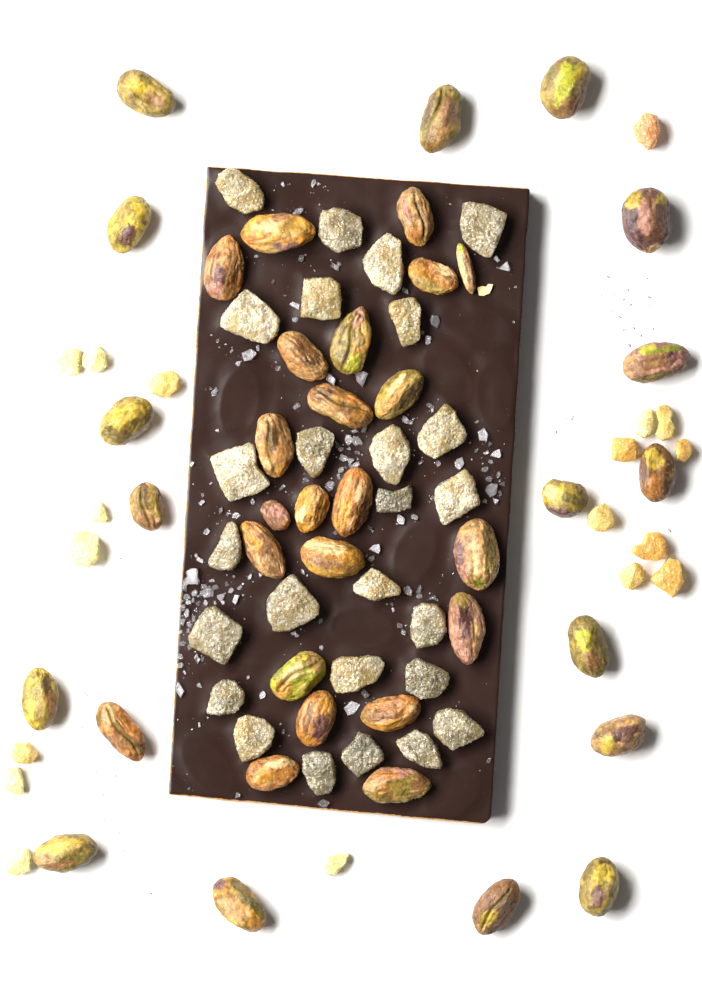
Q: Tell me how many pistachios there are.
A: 40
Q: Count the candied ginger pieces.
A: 44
